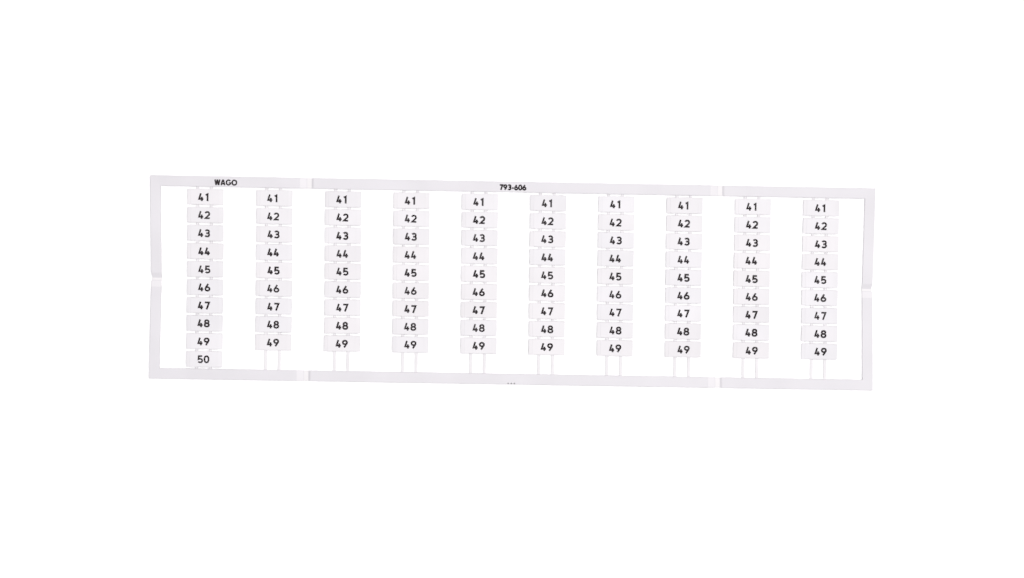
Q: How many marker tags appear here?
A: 91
